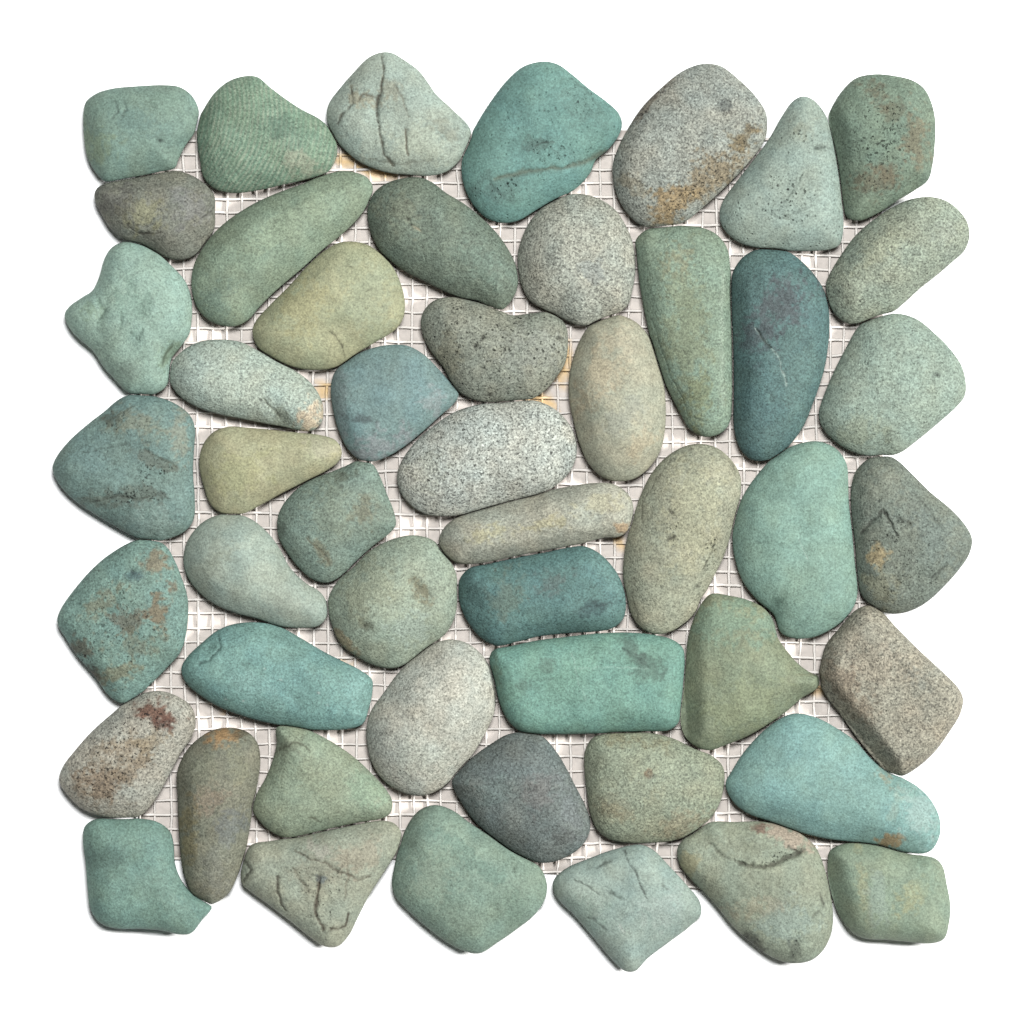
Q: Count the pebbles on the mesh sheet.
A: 50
